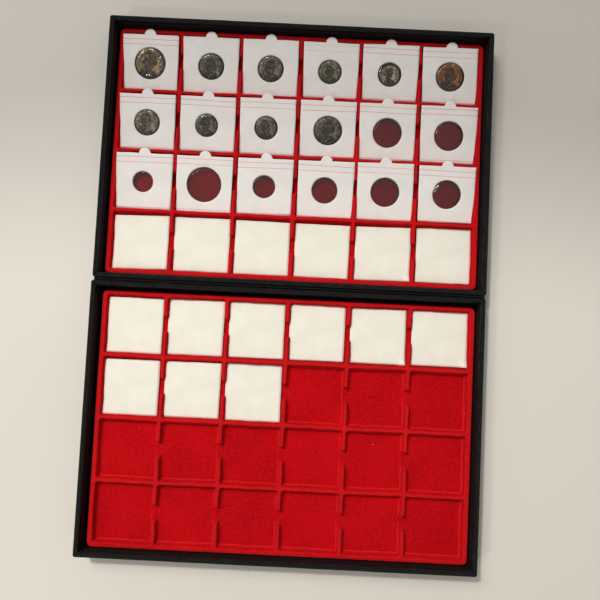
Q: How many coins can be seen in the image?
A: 10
